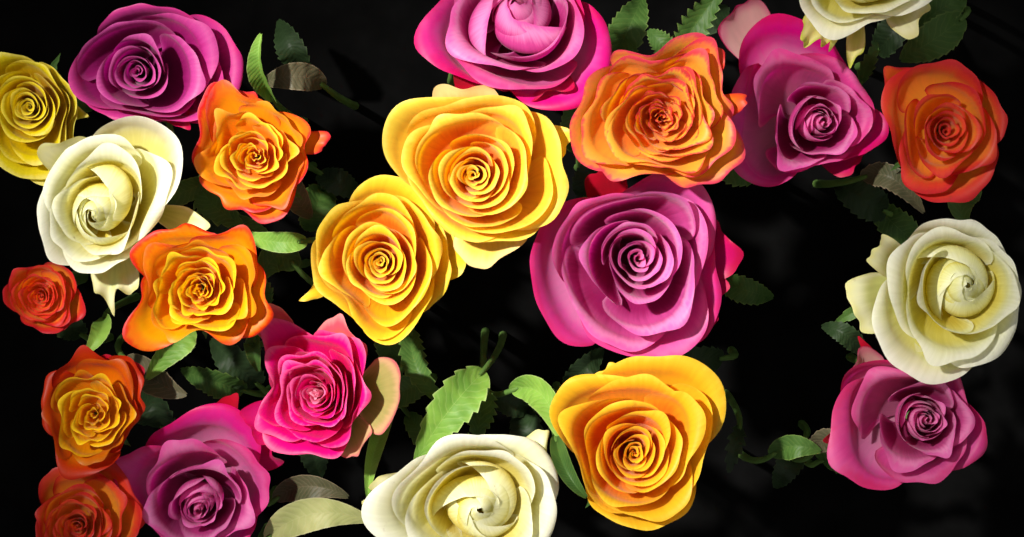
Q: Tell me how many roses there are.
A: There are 22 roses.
